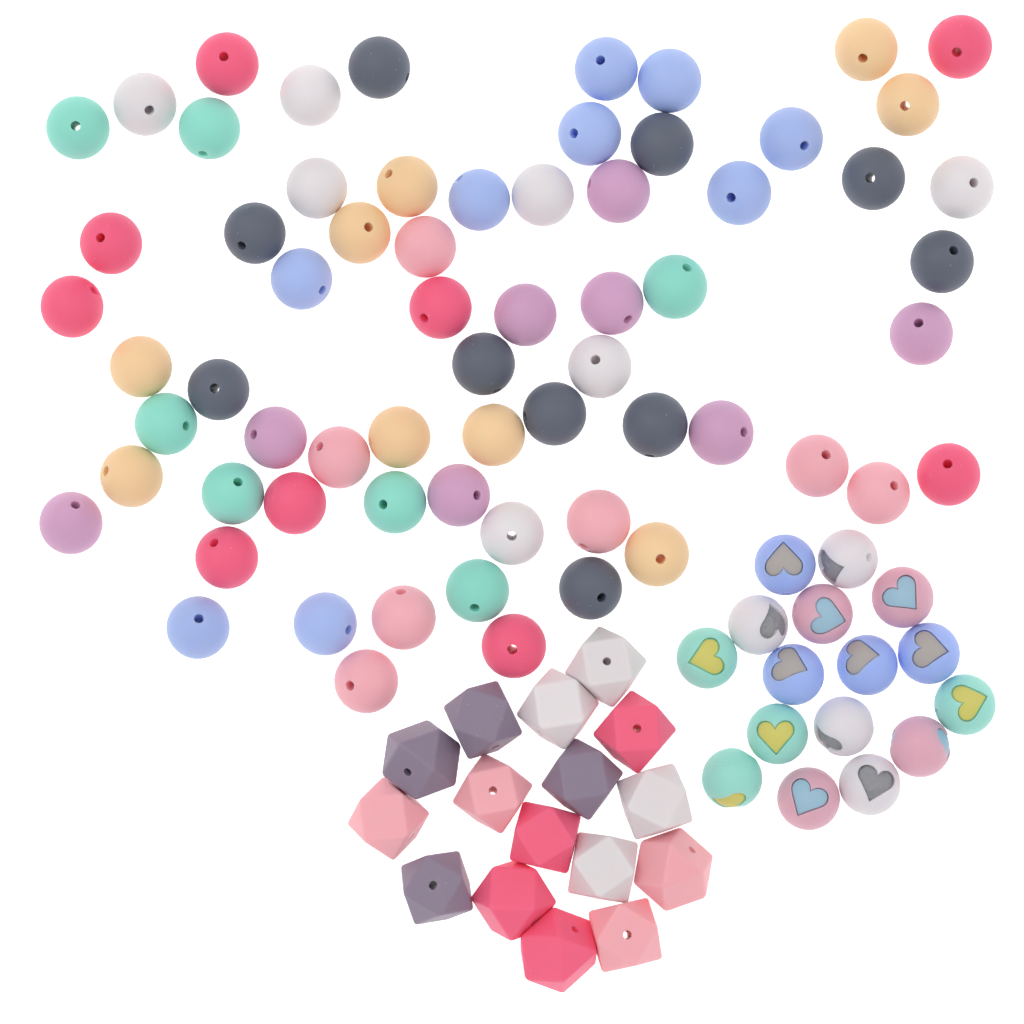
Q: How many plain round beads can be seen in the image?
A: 66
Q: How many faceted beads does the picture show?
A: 16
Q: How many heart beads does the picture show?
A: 16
